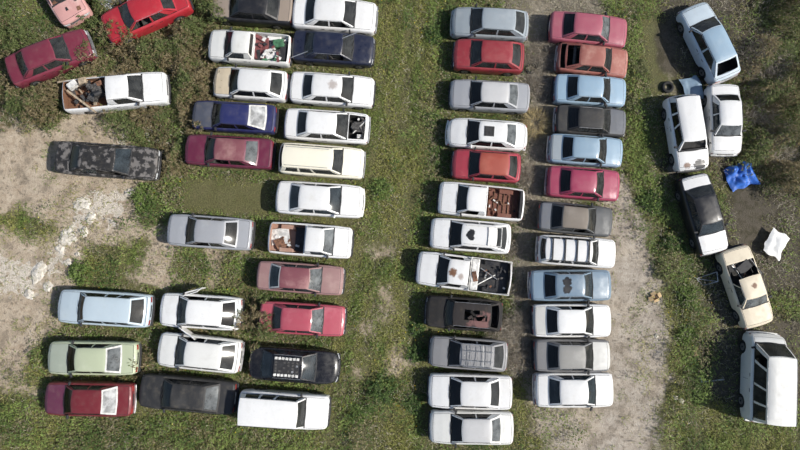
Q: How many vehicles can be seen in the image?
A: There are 58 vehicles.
